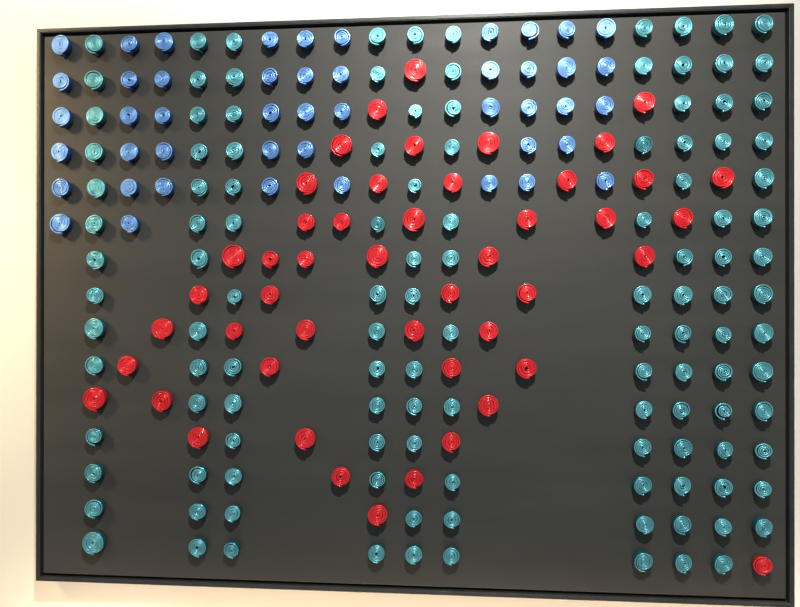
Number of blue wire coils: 47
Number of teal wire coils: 126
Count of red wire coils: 48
